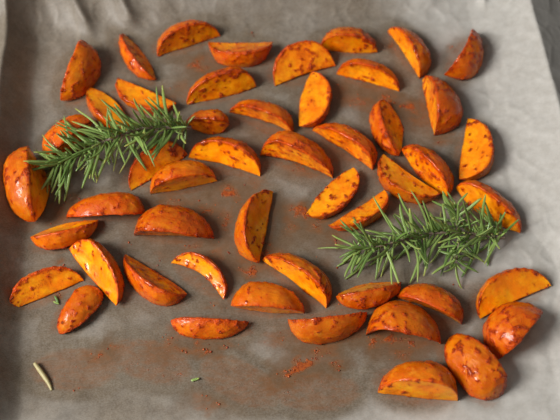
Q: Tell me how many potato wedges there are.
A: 50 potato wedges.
